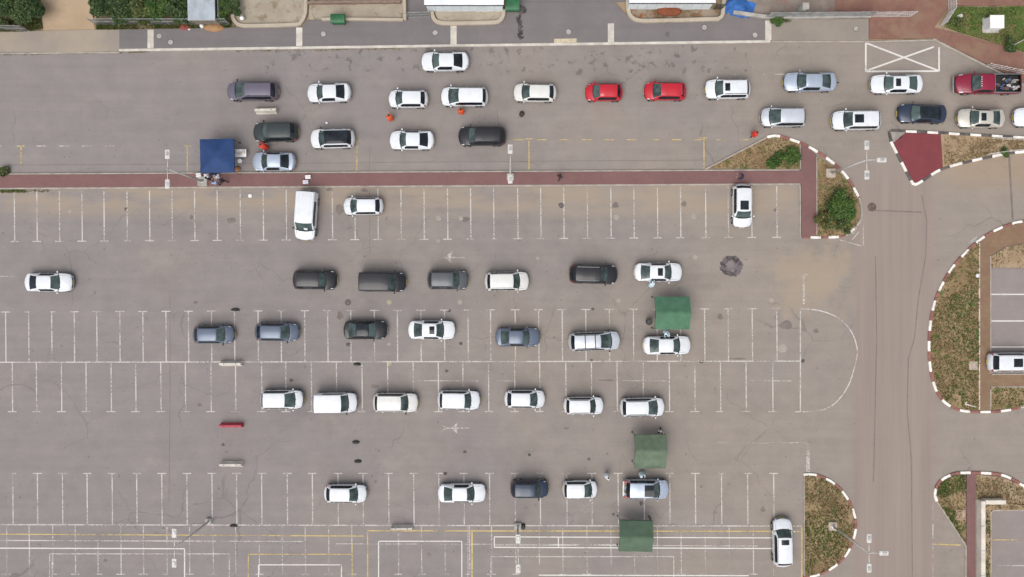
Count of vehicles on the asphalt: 53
